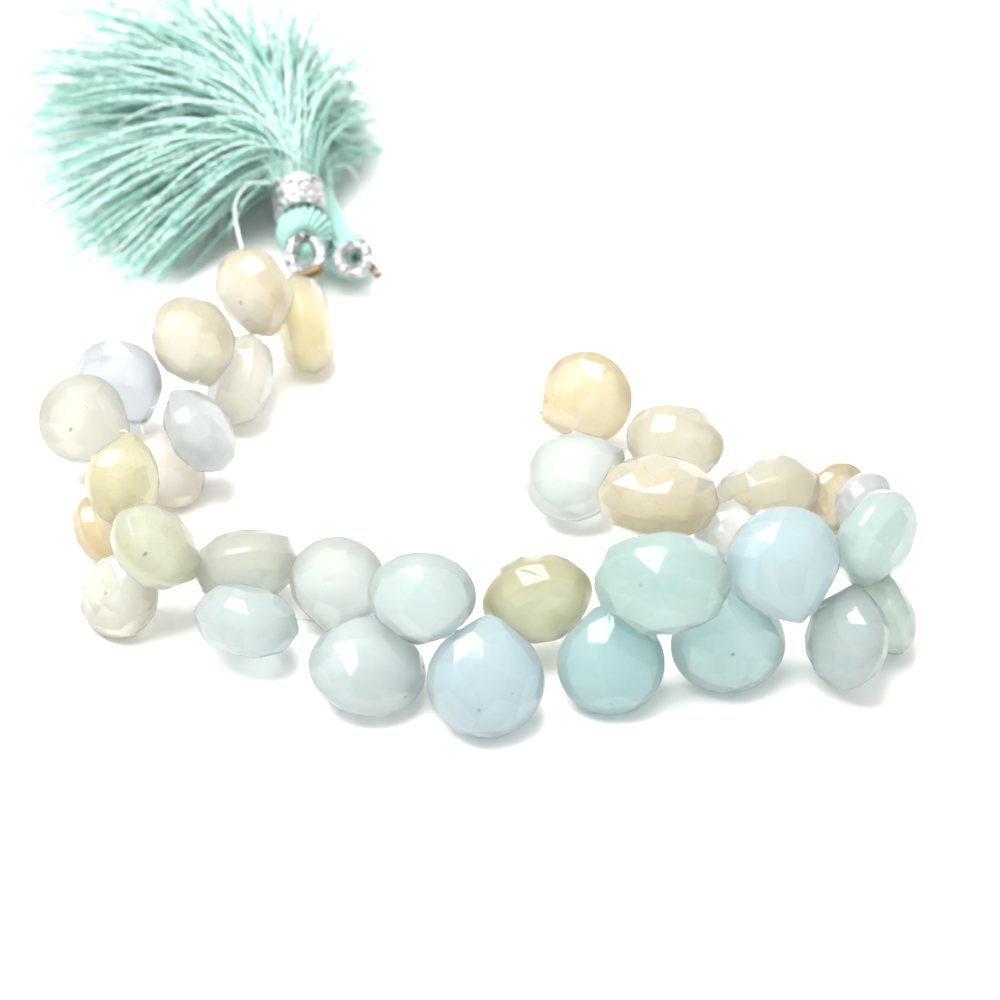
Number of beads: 34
